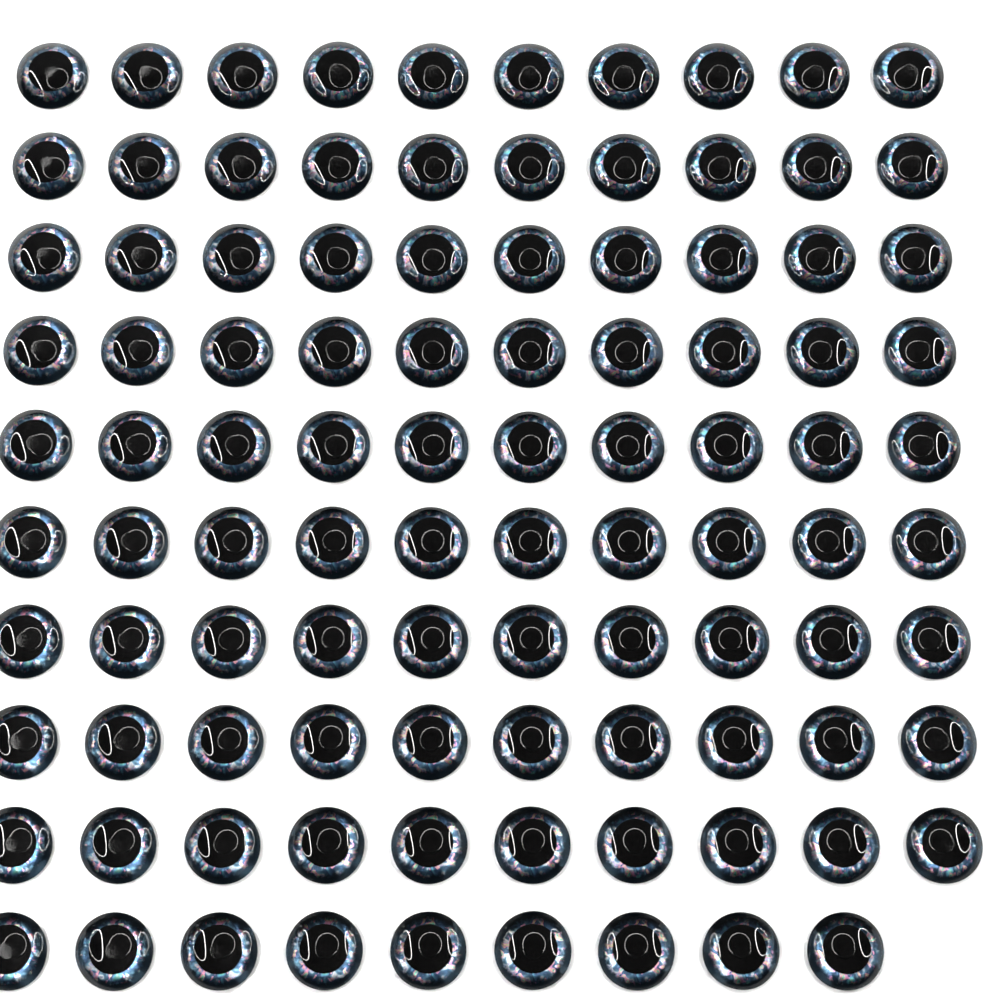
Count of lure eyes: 99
